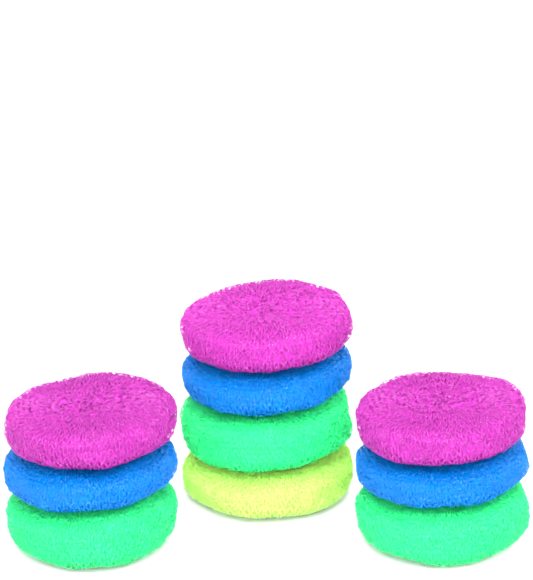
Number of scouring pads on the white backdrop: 10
